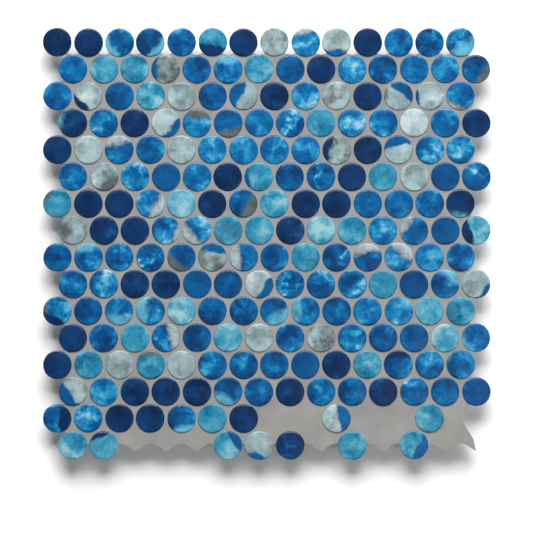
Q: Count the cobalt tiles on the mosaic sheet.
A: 113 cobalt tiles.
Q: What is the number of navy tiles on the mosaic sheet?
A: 37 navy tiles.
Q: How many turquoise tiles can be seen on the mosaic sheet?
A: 34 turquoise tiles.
